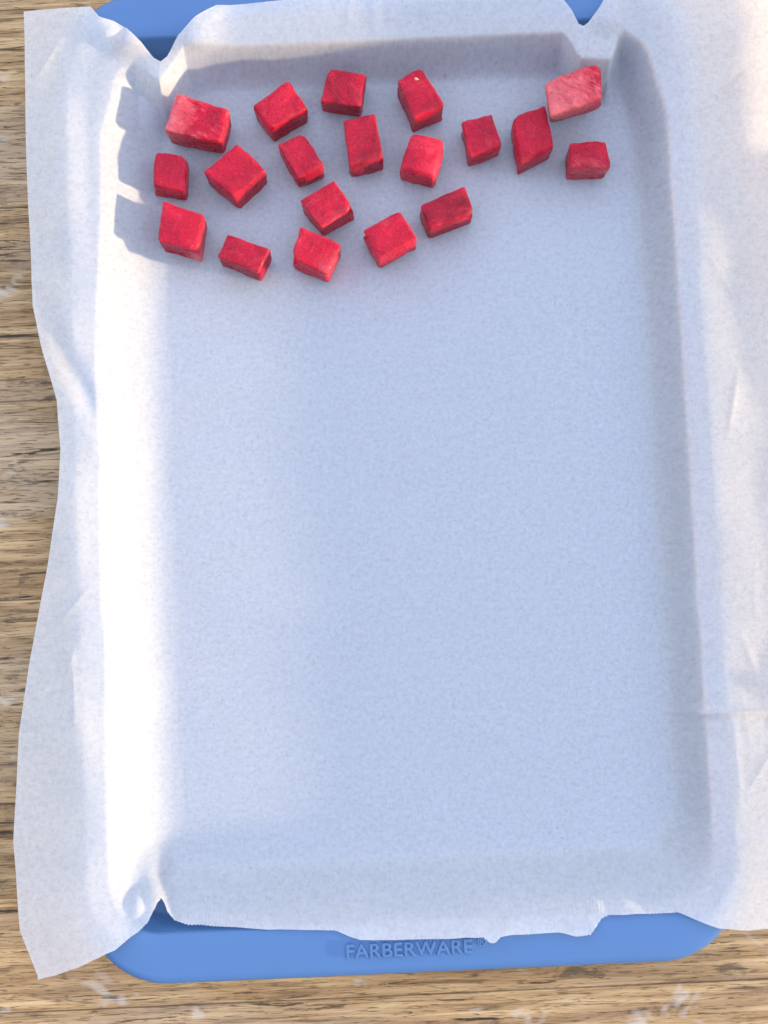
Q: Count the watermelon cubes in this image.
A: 19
